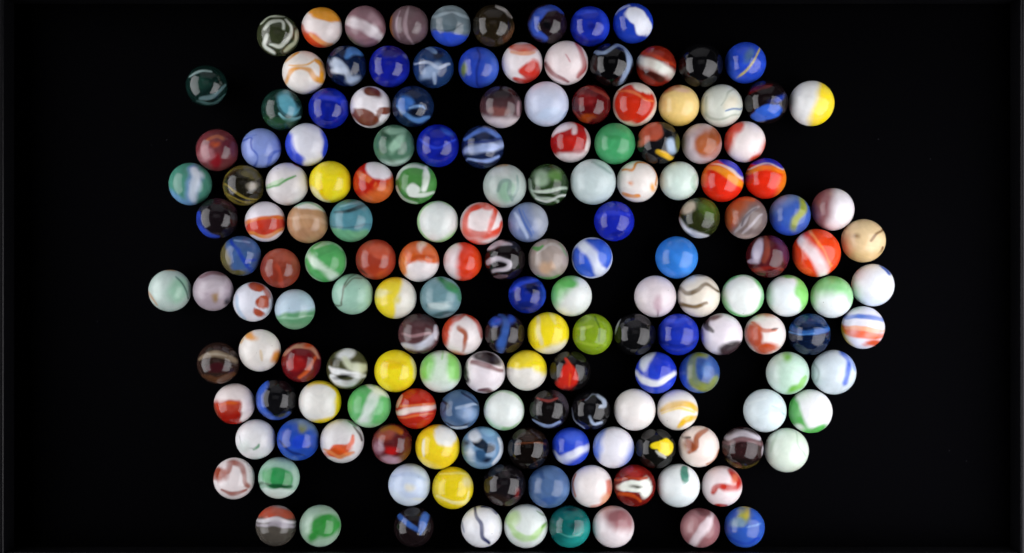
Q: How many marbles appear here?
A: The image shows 166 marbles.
